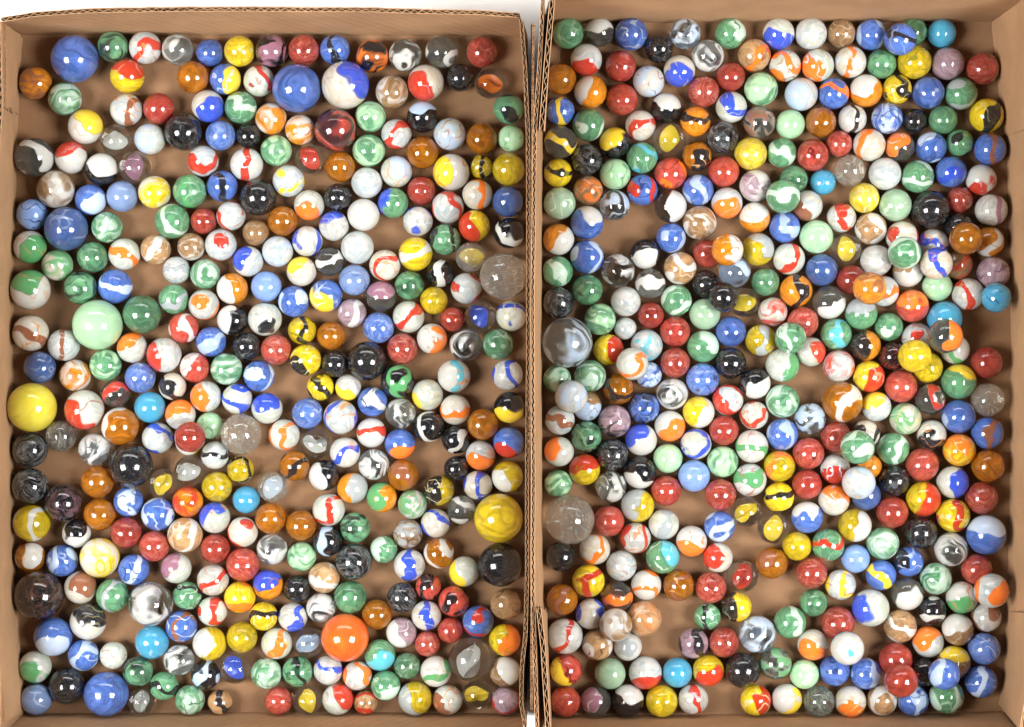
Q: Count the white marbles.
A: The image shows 163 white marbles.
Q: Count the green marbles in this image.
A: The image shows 90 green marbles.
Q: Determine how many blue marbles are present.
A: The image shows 82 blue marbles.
